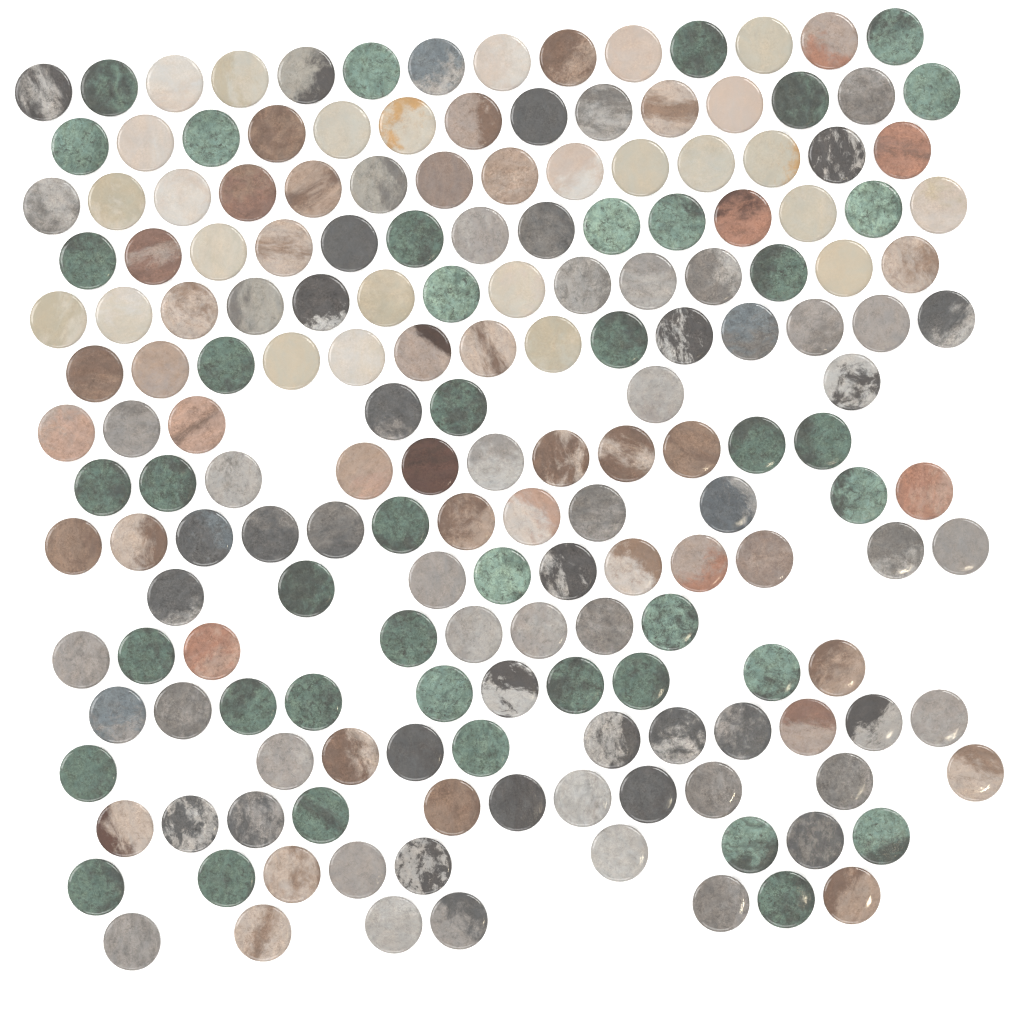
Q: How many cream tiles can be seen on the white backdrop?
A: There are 26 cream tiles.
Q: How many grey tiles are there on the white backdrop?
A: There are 67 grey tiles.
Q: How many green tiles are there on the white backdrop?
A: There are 43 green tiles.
